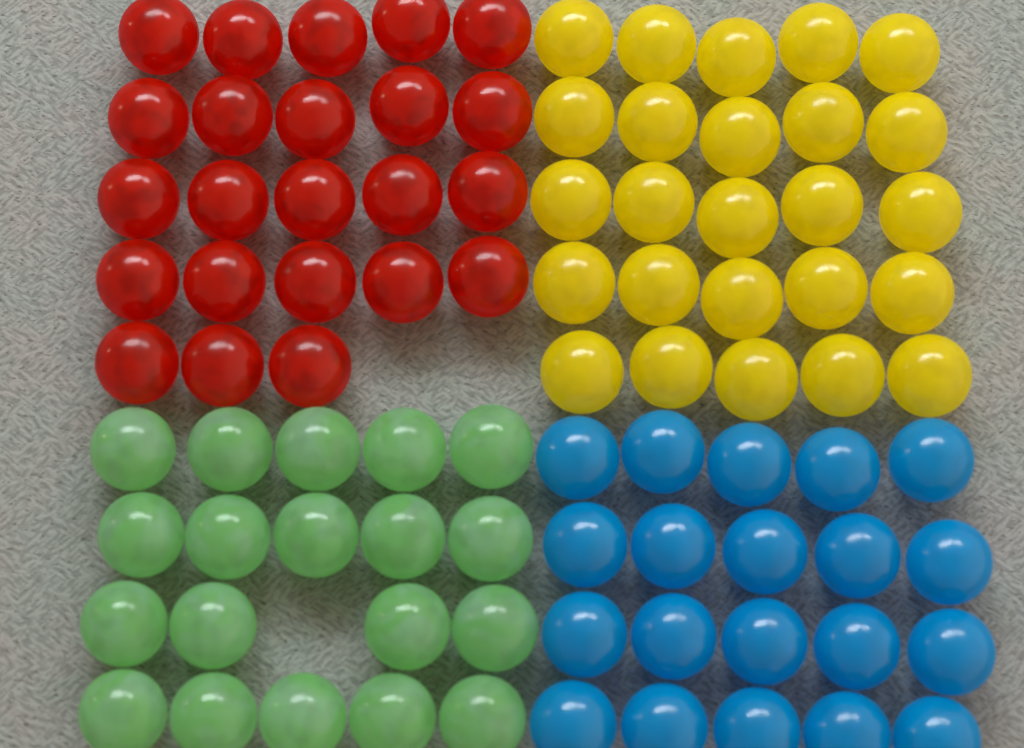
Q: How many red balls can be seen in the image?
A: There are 23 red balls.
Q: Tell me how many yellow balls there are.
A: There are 25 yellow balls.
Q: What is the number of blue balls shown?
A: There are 20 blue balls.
